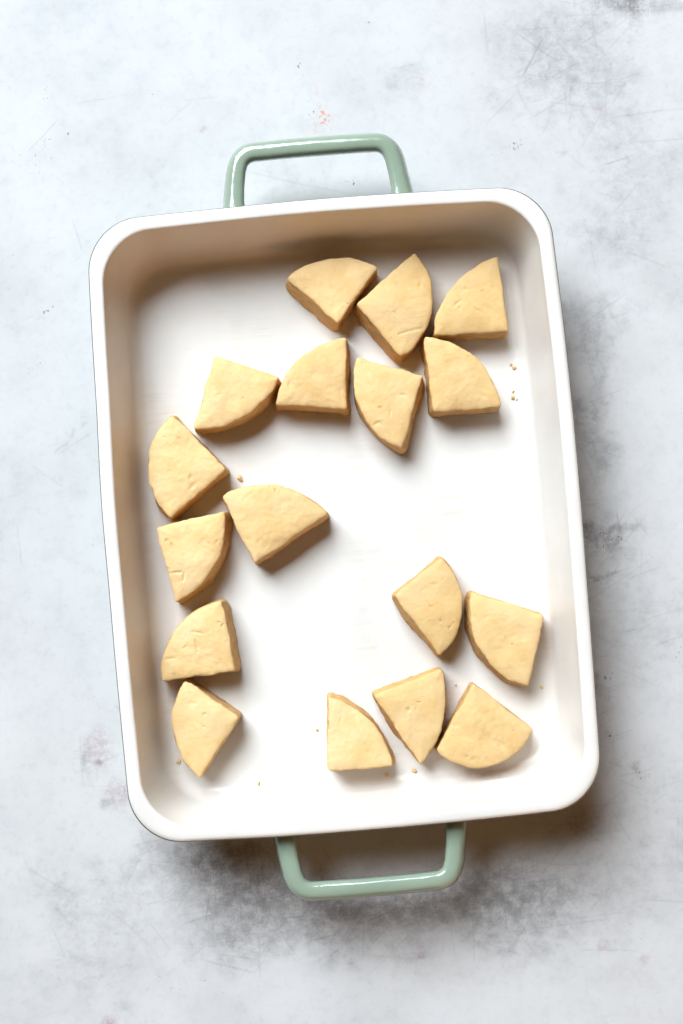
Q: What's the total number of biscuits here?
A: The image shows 17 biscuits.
